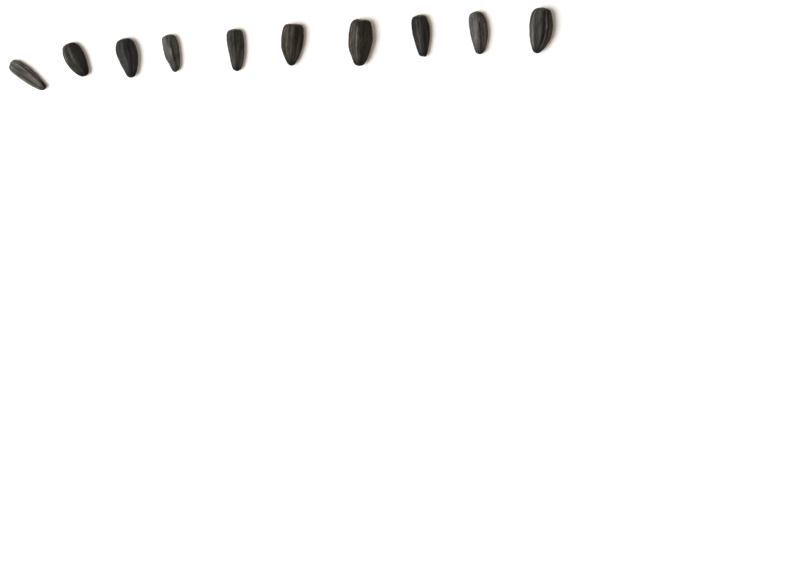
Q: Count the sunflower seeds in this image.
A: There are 10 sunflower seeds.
